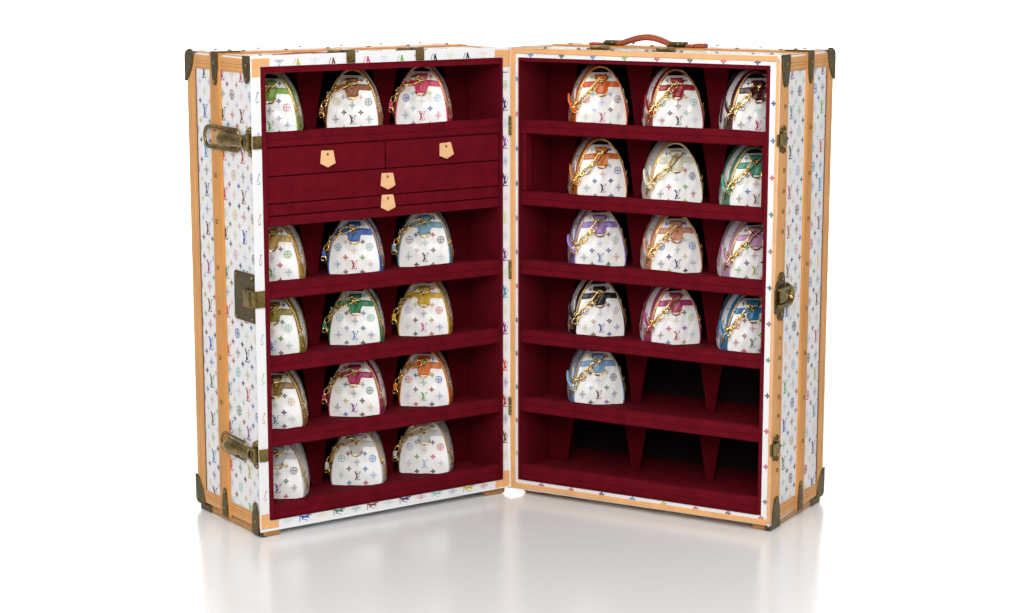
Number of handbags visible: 28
